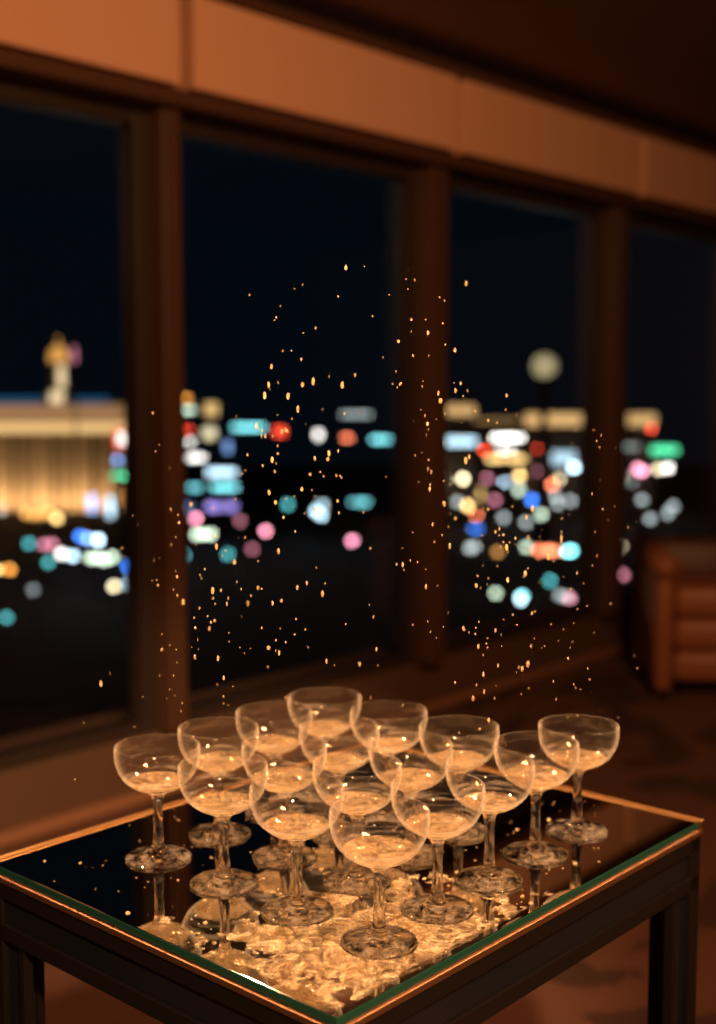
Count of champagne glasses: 17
